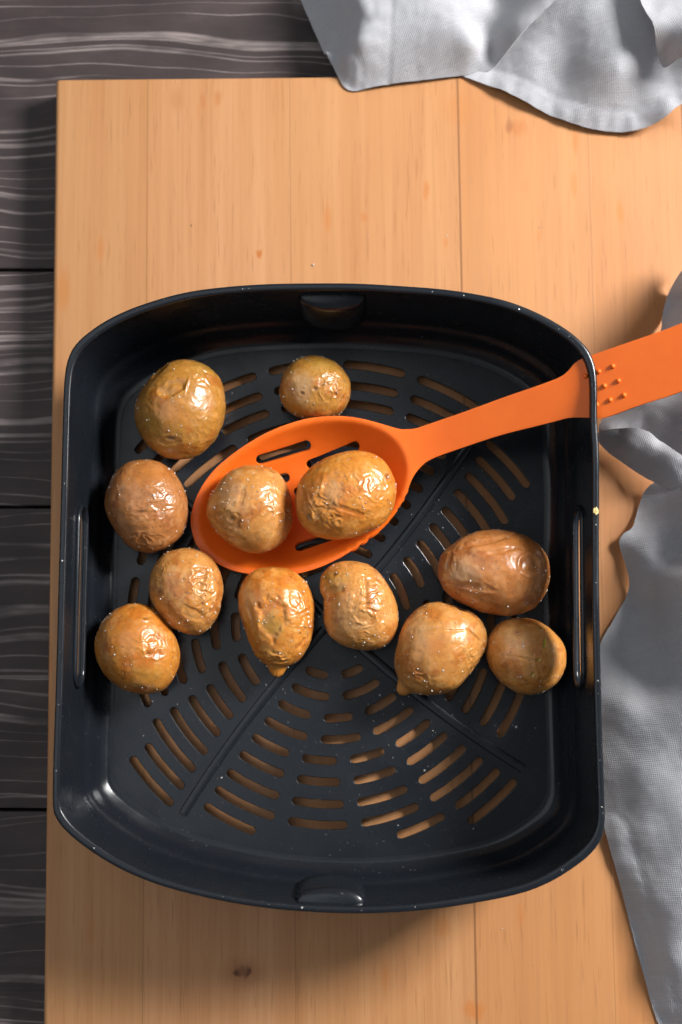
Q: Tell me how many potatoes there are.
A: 12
